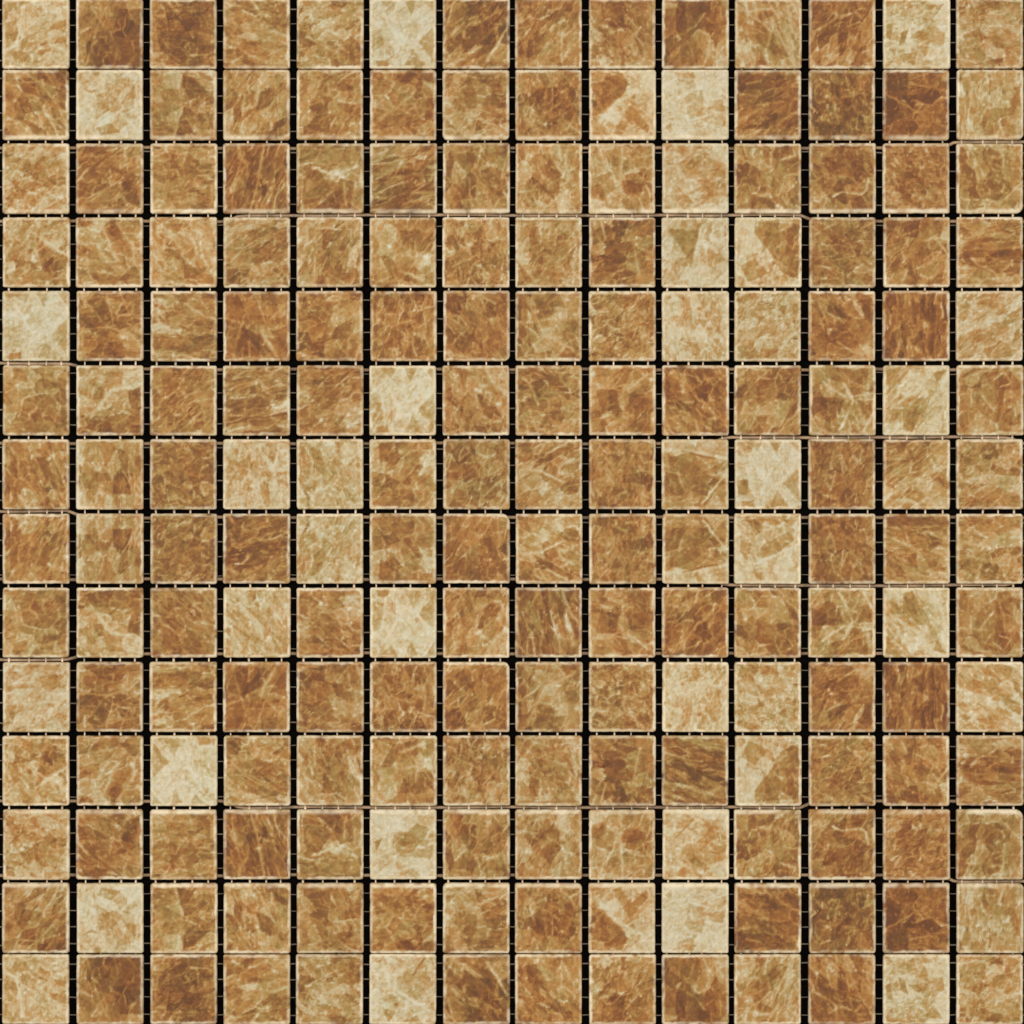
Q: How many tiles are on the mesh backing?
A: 196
